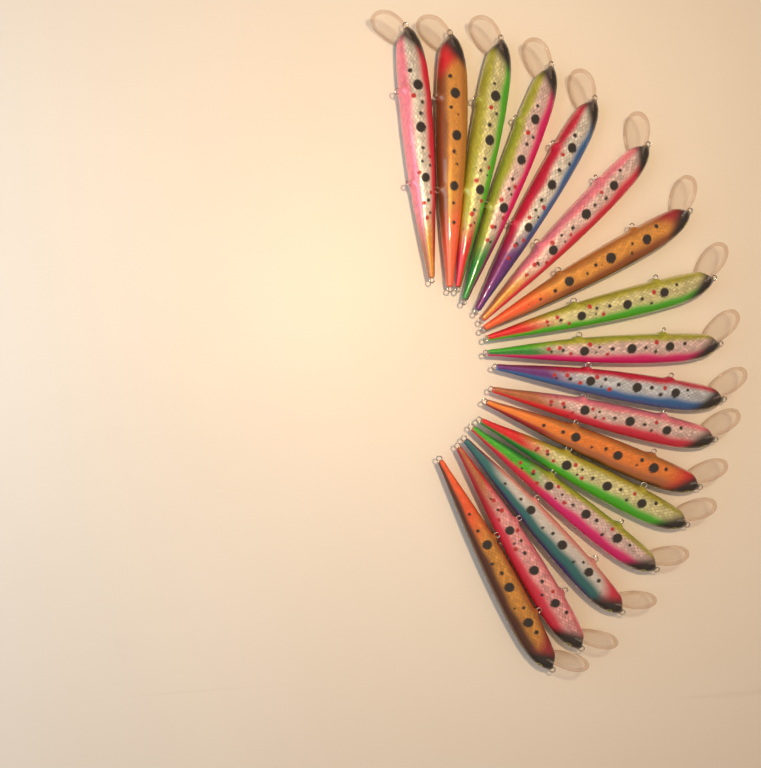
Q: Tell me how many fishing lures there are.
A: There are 17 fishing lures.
